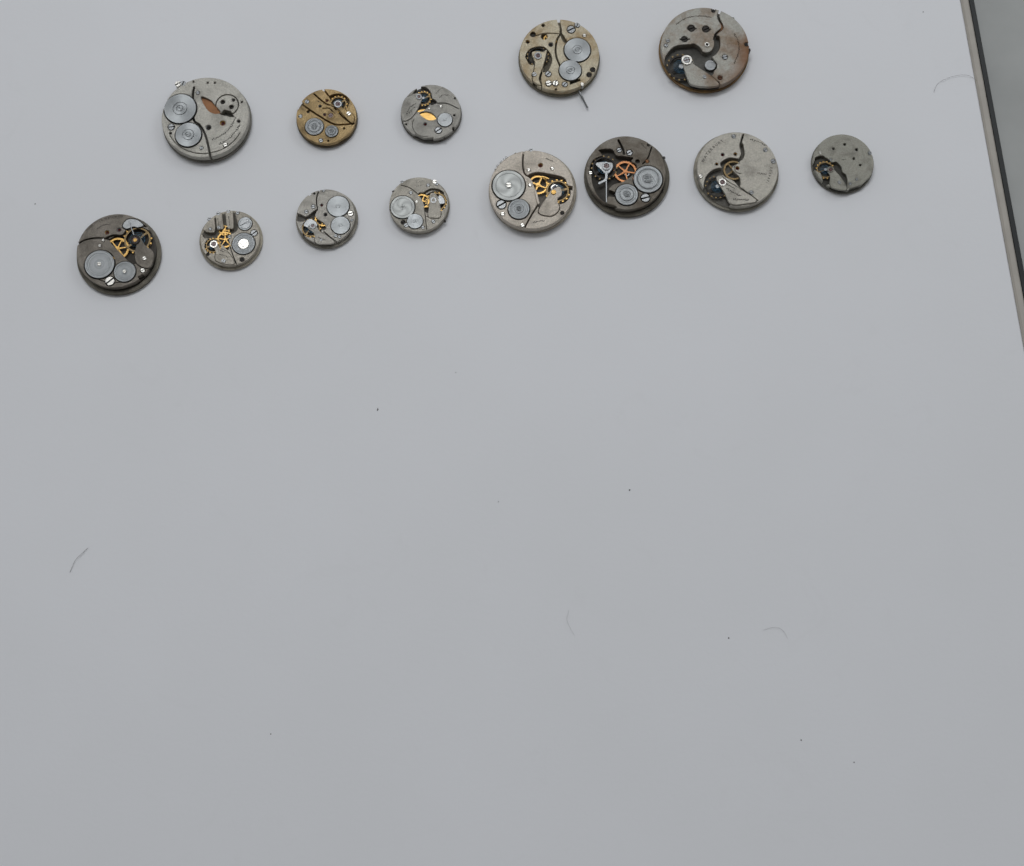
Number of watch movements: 13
